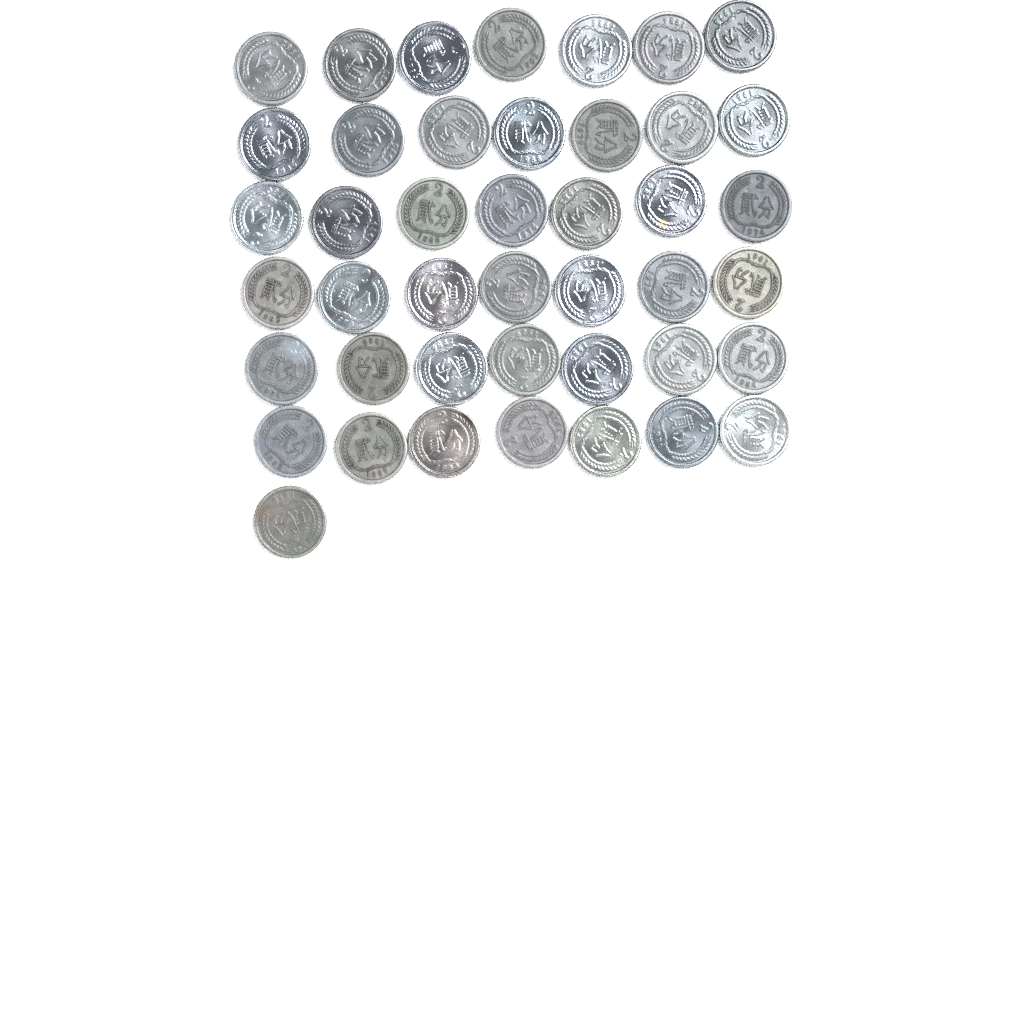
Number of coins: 43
